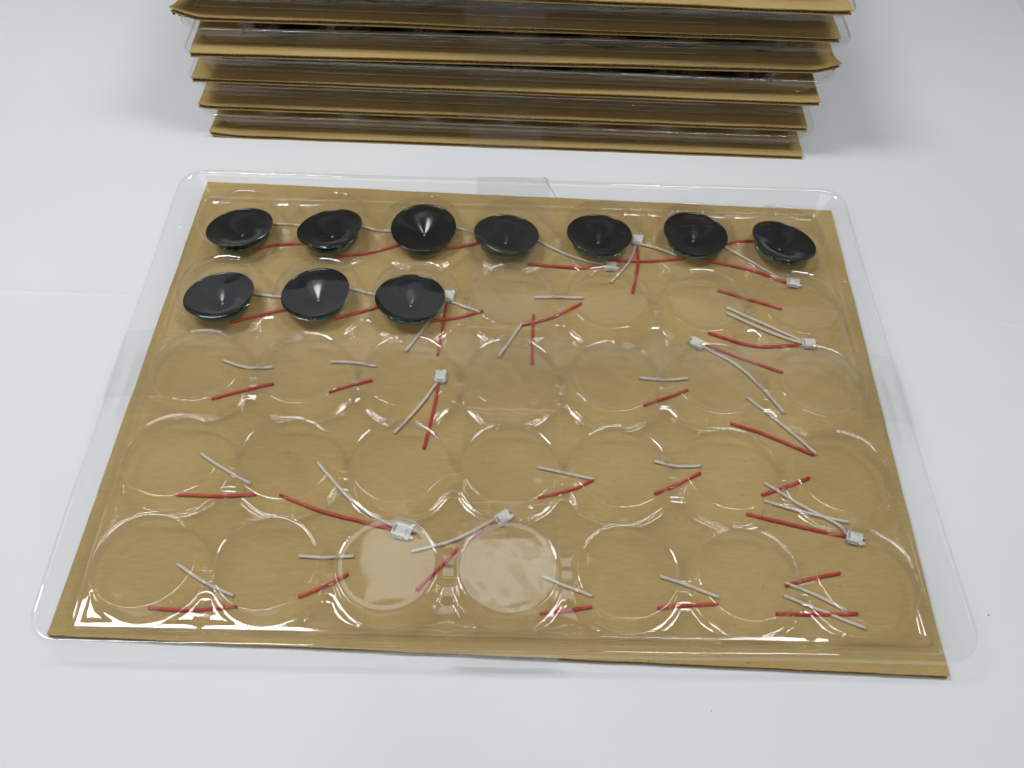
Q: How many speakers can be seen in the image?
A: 10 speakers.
